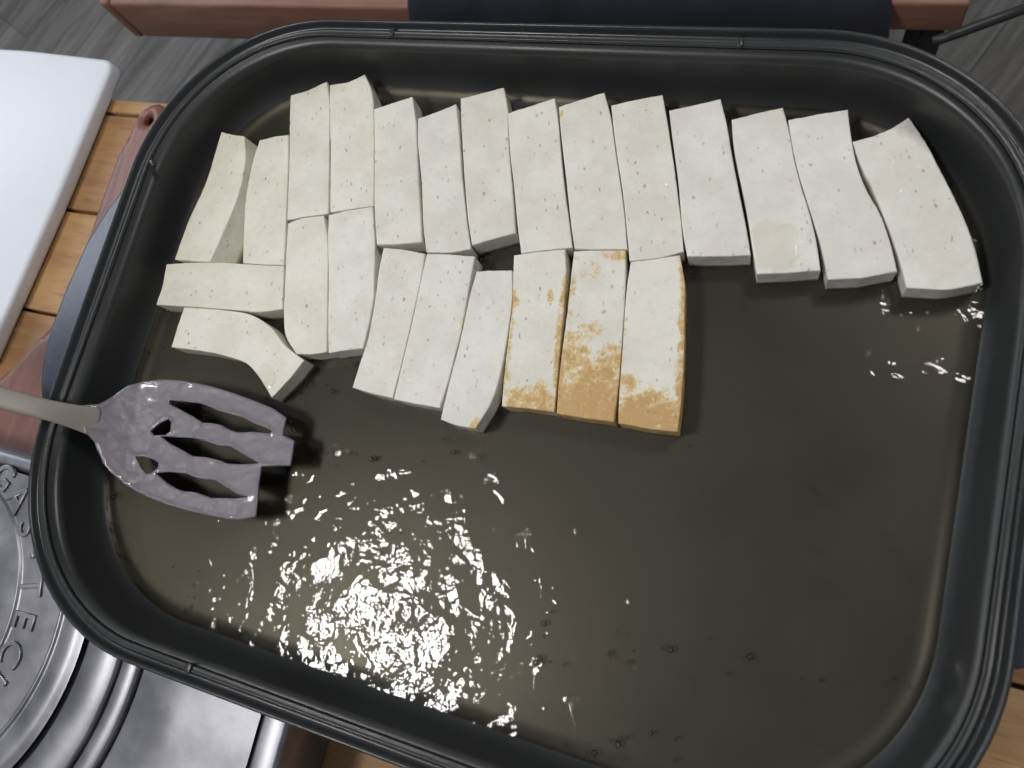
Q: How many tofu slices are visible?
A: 24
